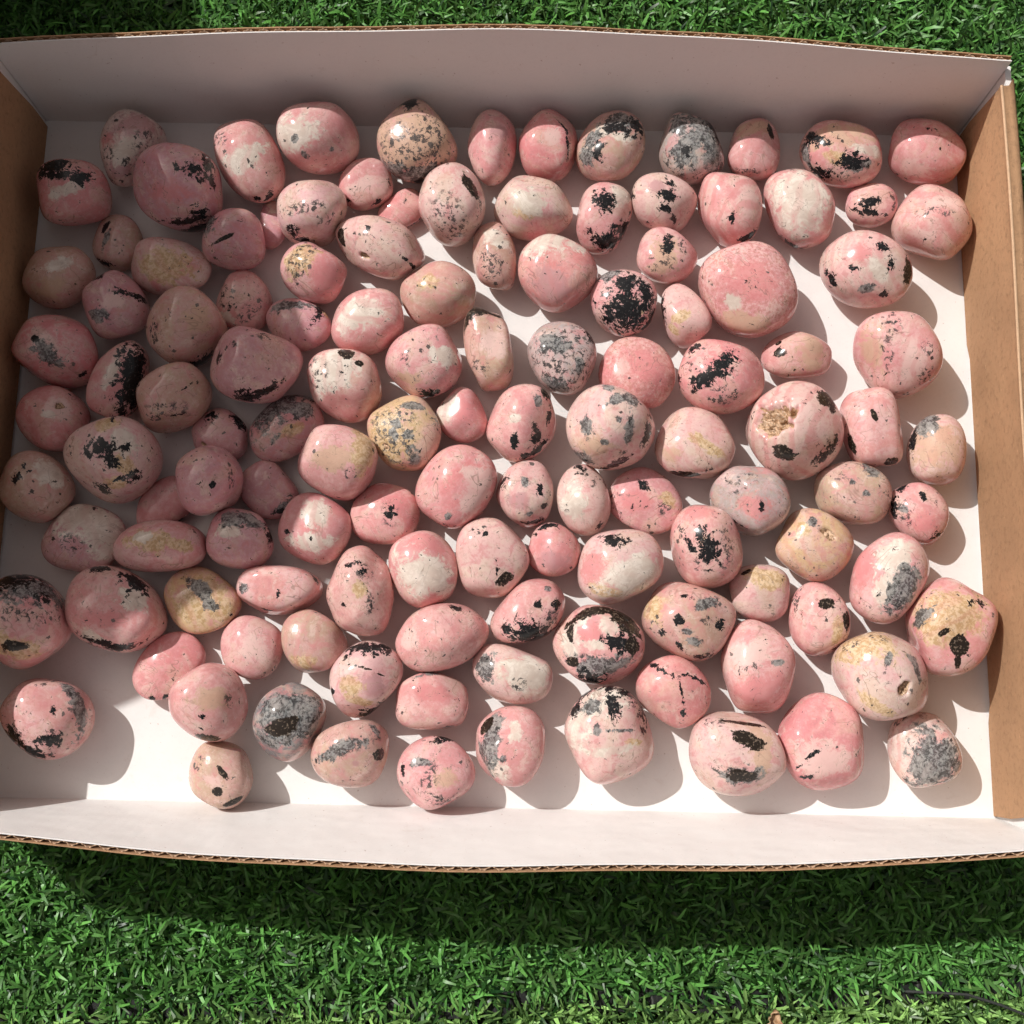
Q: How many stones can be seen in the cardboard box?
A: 124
